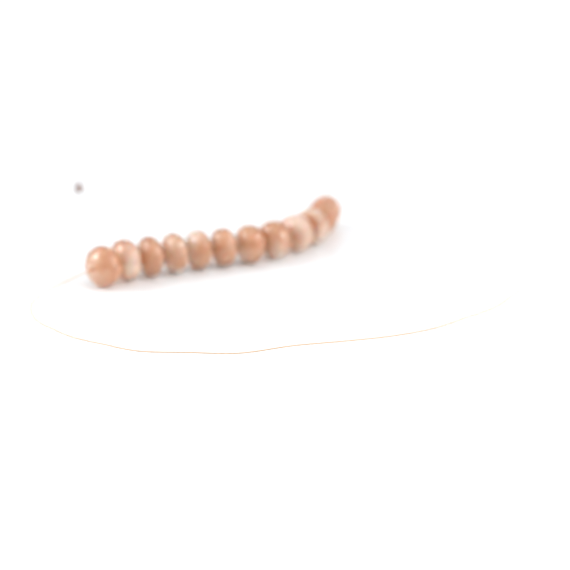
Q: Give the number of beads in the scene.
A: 12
